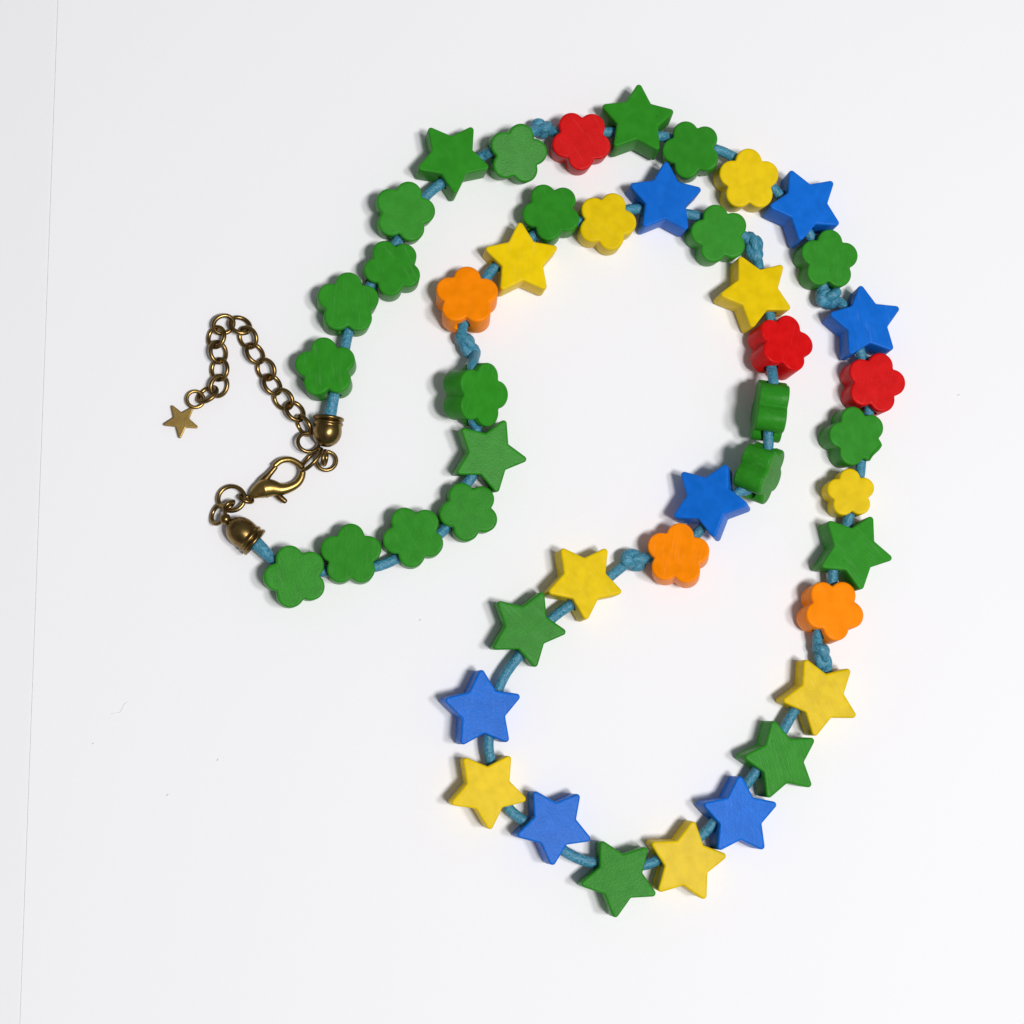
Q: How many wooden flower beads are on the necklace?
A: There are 26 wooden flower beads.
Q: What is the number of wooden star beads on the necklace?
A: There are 20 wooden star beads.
